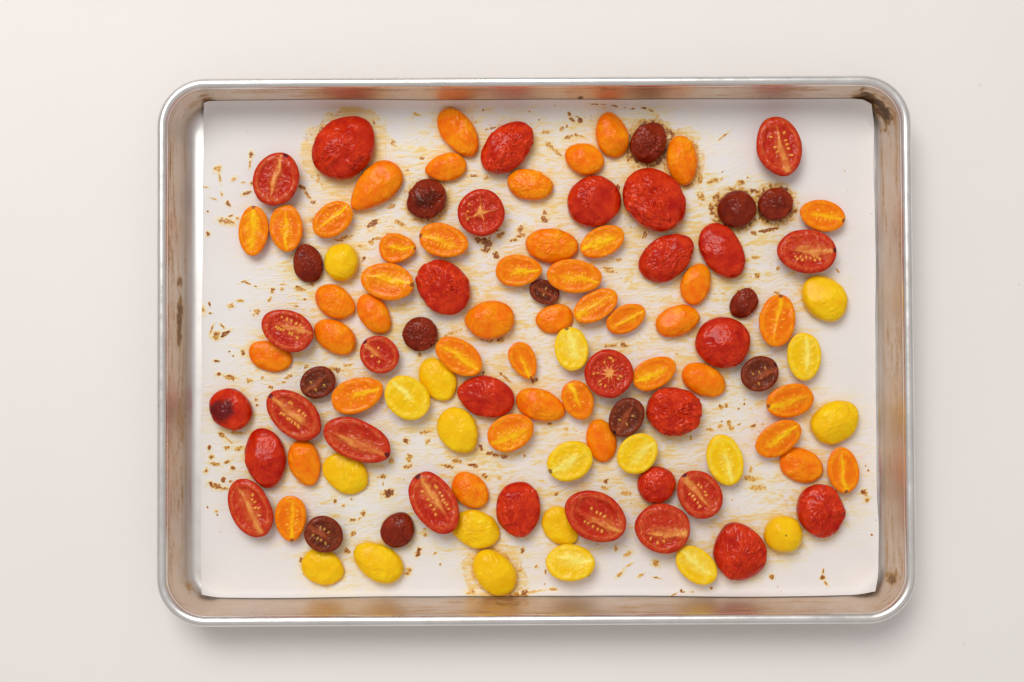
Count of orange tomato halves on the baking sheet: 45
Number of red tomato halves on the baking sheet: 30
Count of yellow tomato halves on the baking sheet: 20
